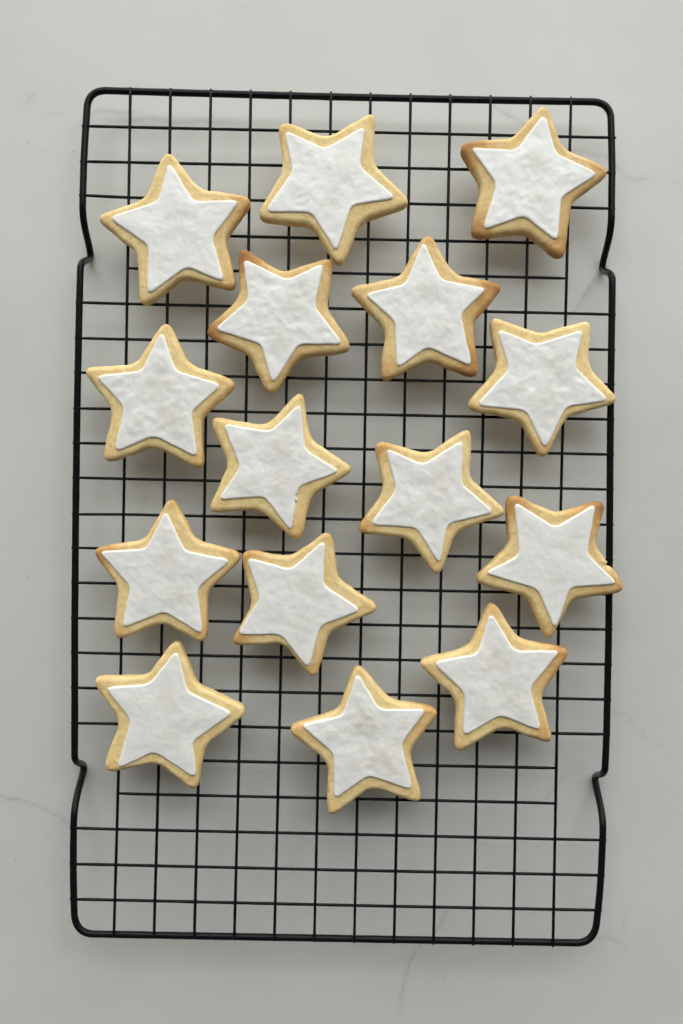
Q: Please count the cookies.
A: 15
